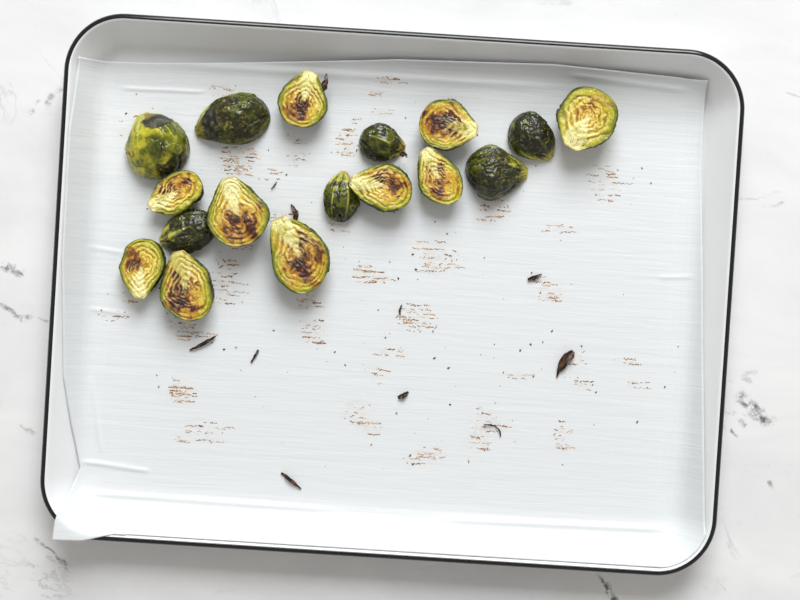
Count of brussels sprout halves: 17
